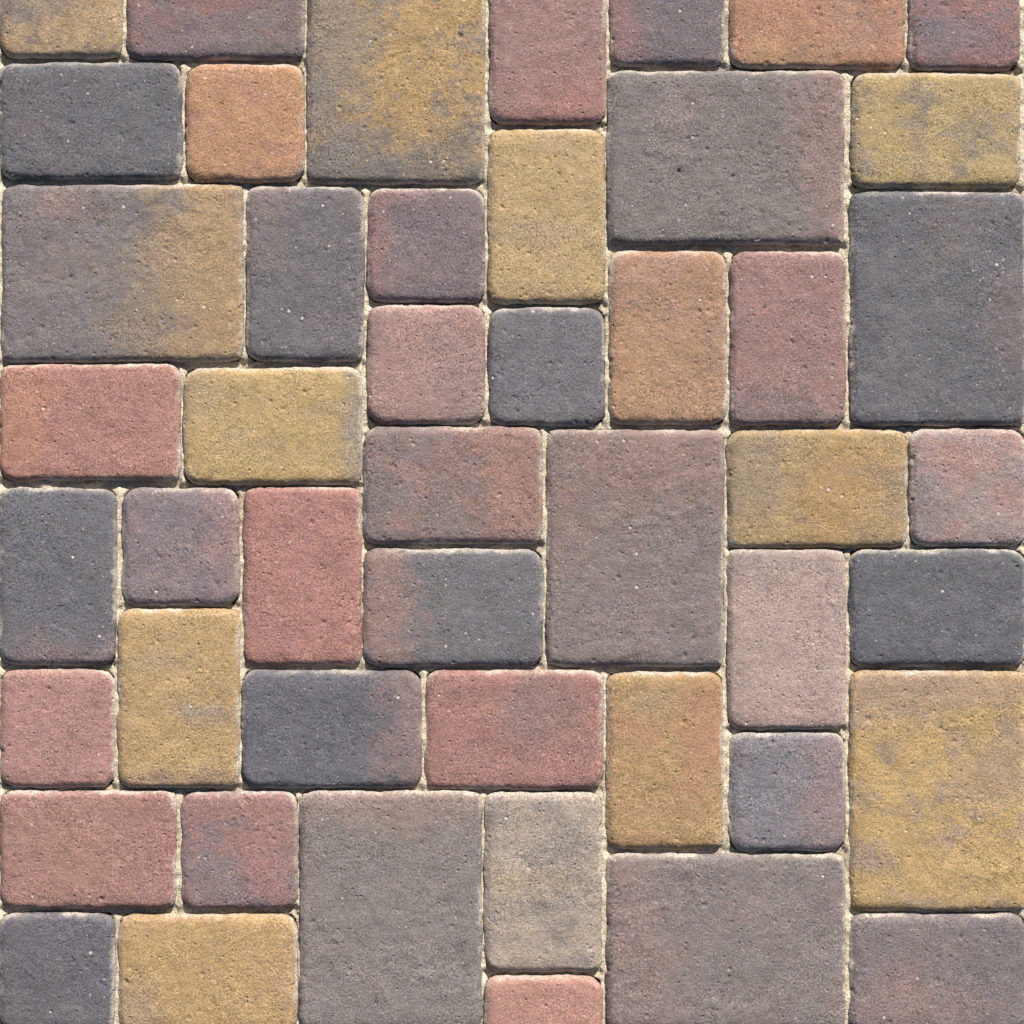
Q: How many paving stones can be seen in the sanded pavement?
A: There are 48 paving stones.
